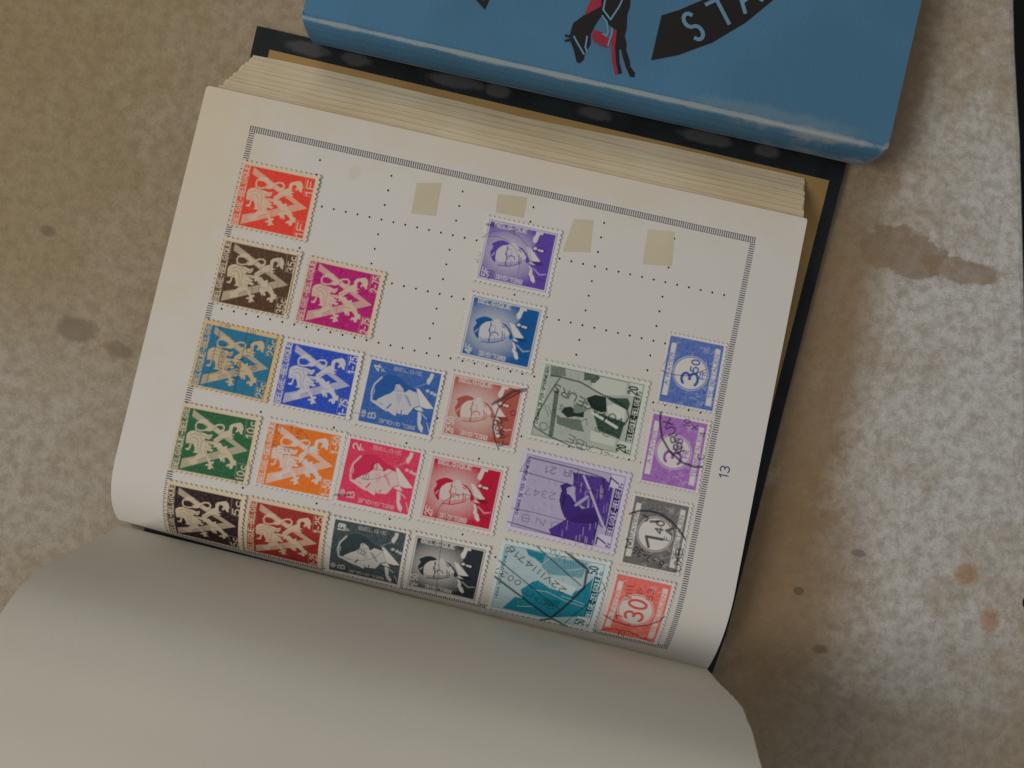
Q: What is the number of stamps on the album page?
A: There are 24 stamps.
